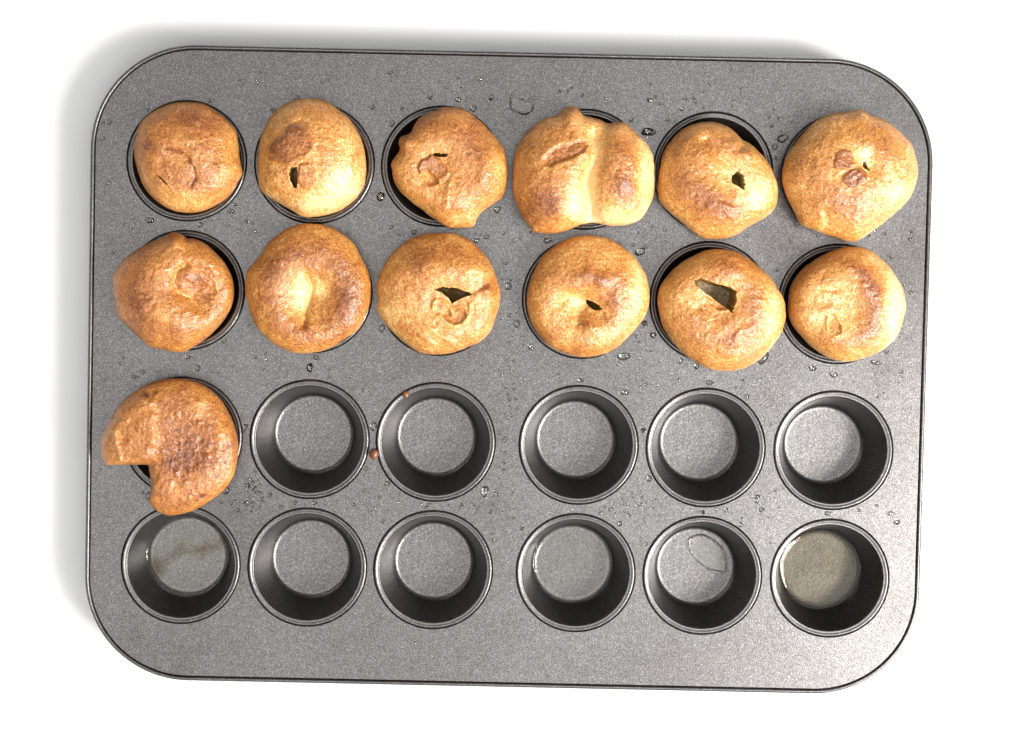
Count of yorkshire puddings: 13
